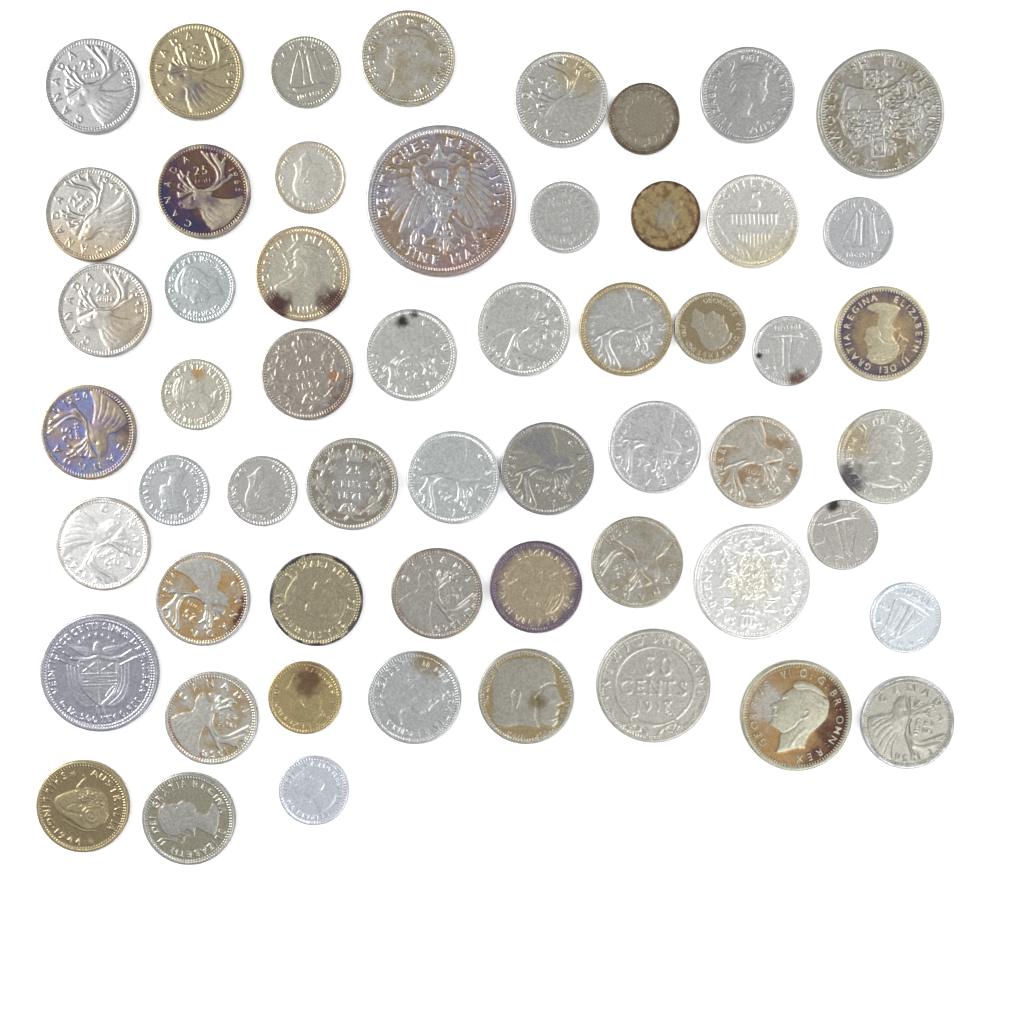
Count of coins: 56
